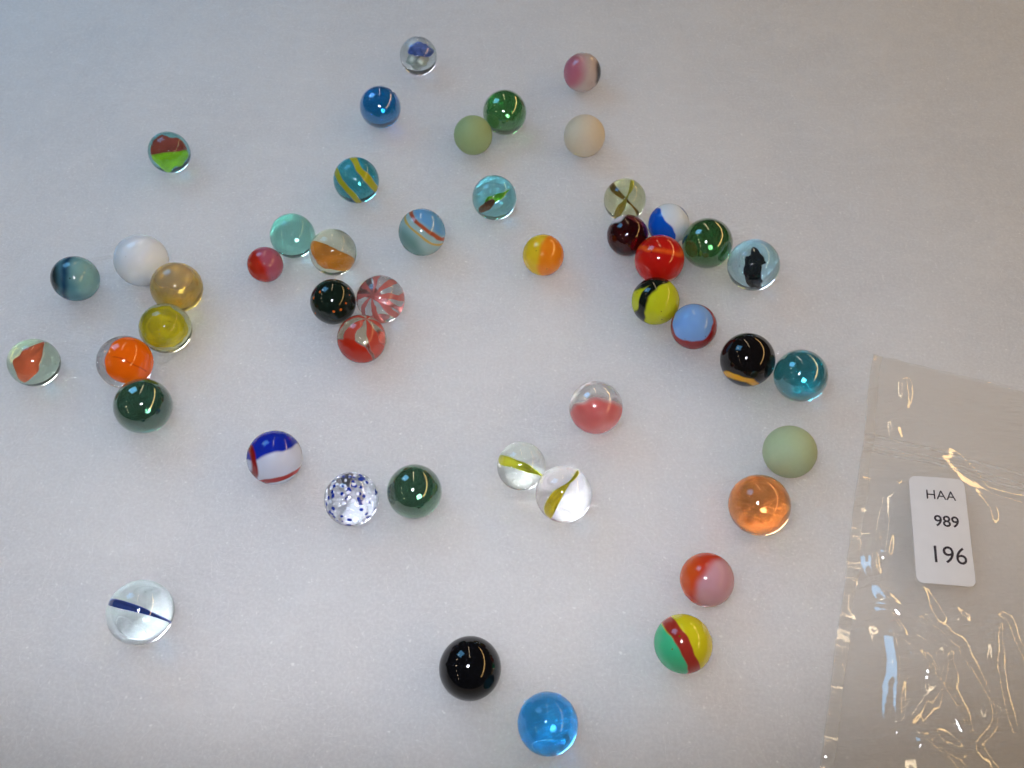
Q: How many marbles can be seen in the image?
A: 47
